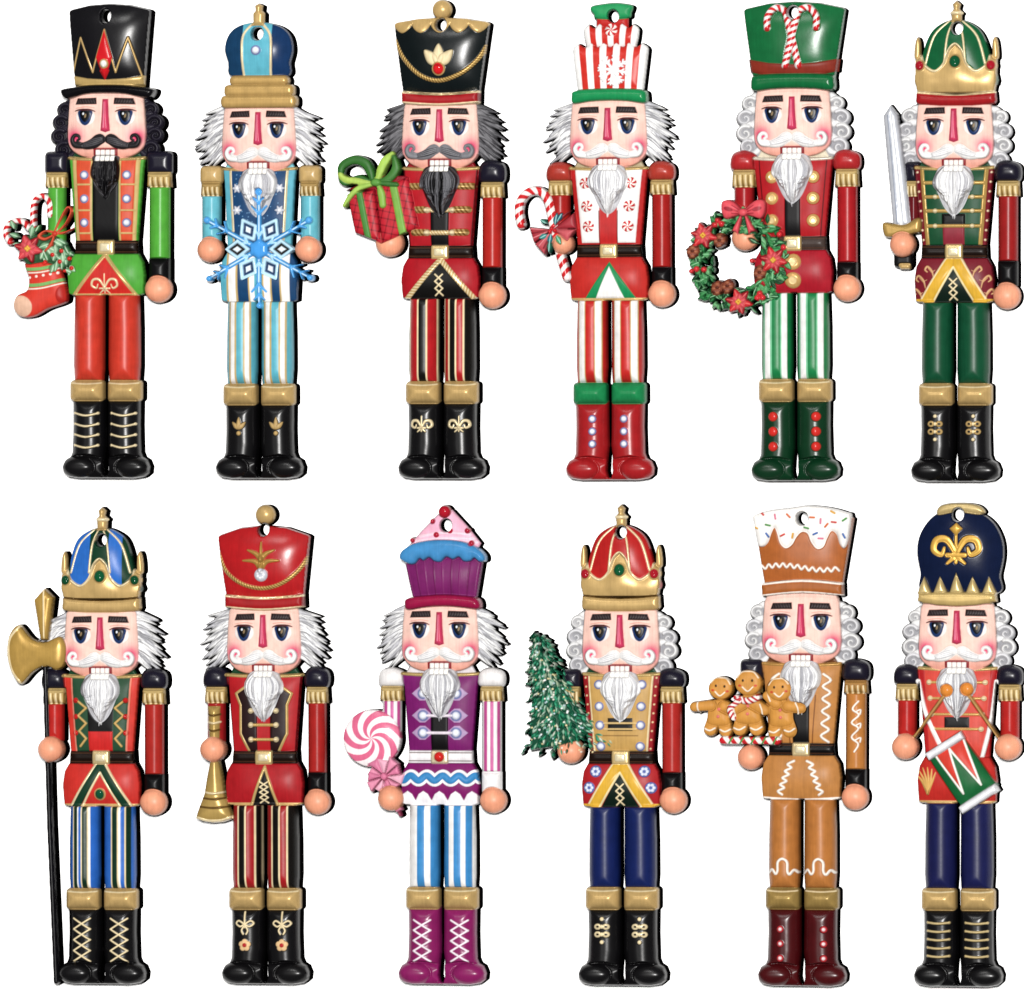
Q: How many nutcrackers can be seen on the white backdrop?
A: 12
